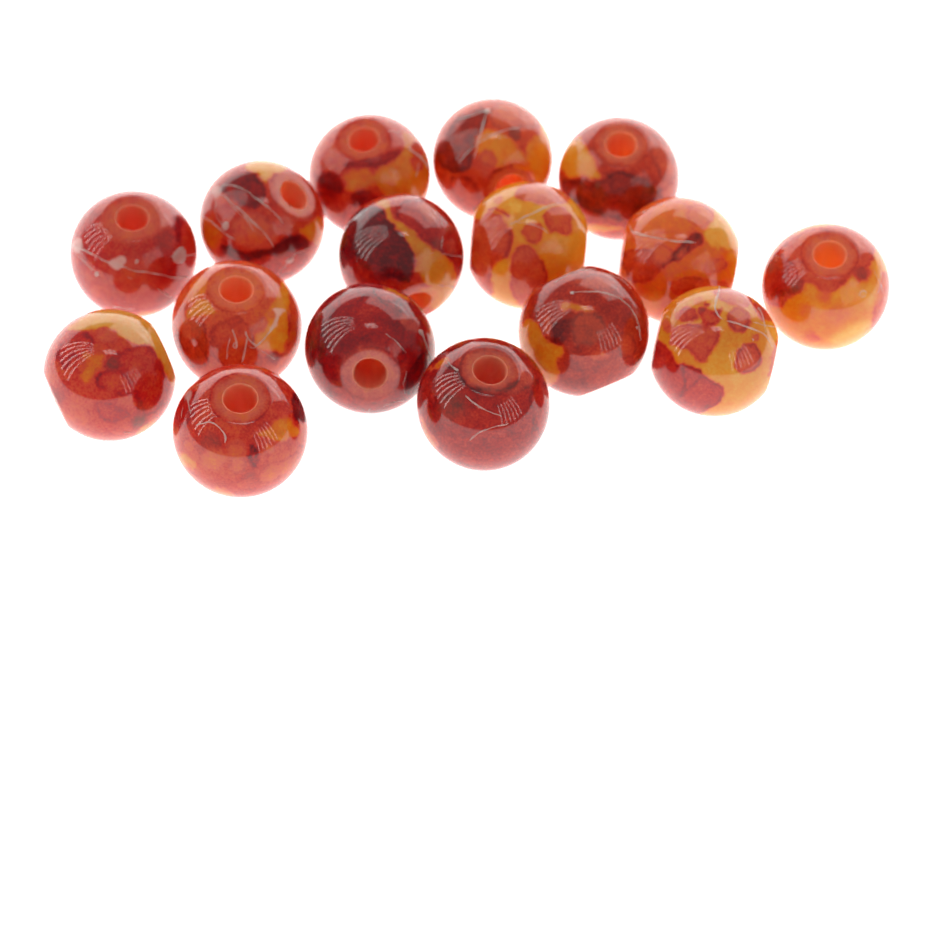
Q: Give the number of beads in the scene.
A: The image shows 16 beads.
